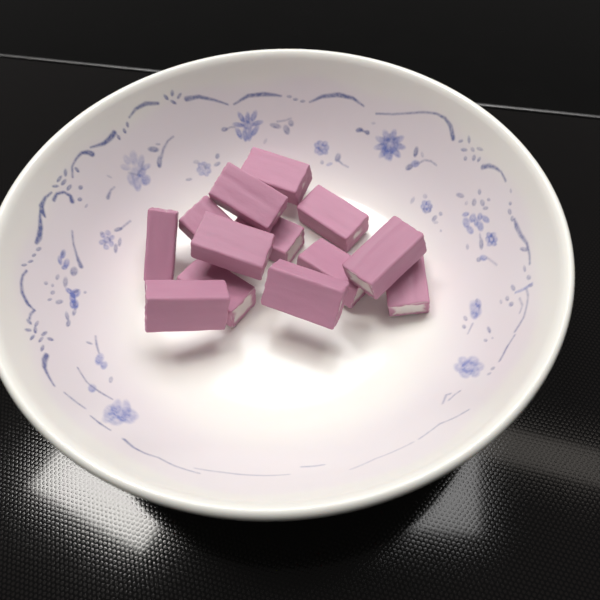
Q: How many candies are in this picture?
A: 13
